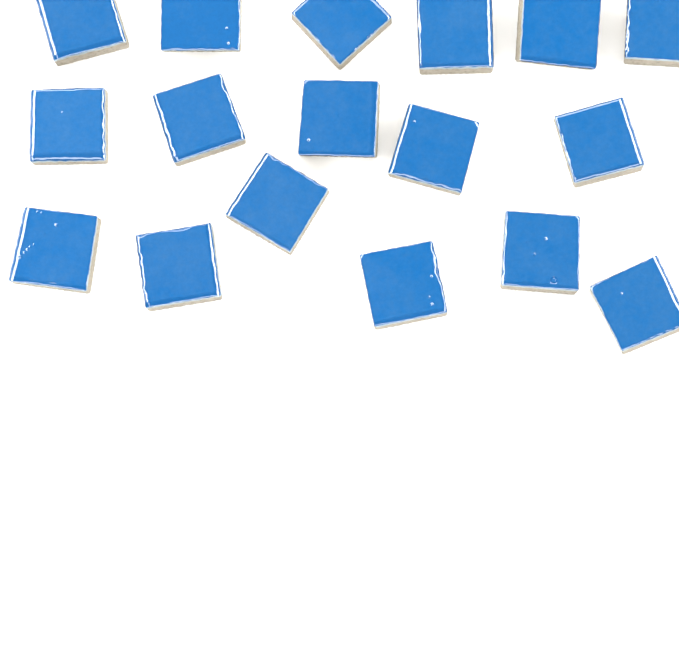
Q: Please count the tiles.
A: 17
